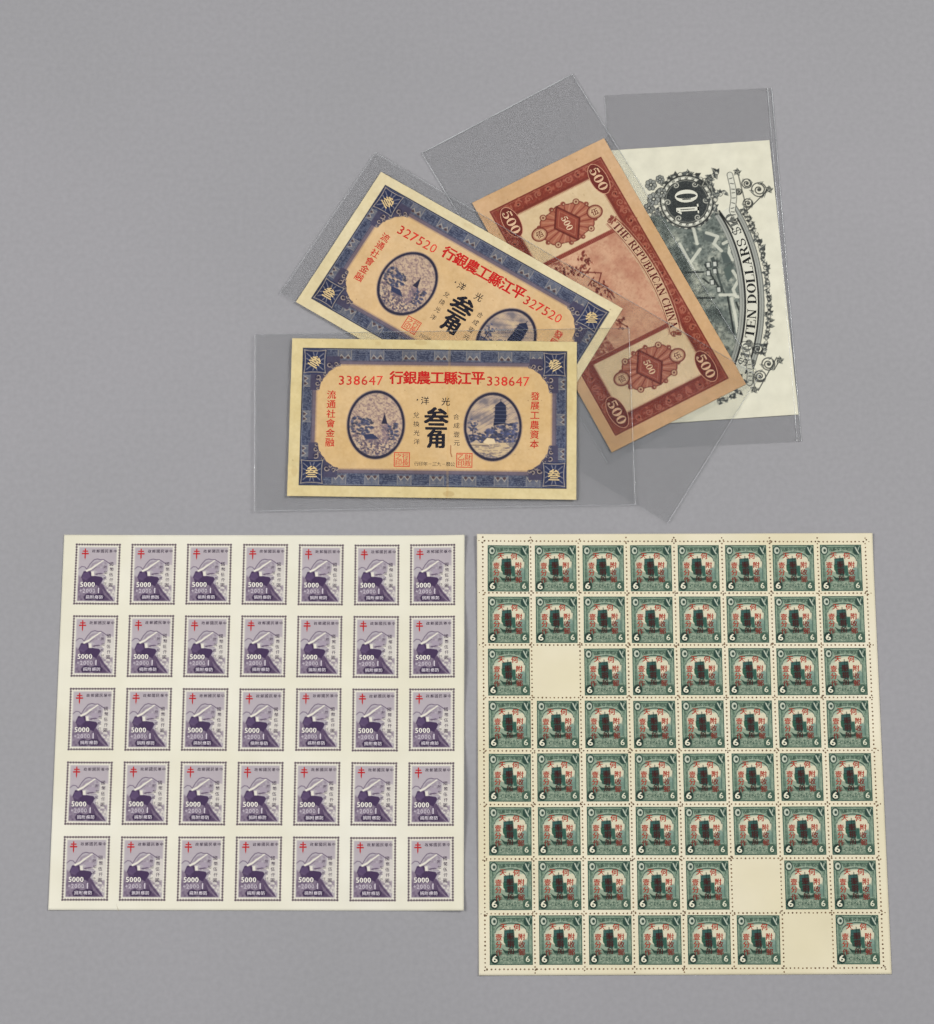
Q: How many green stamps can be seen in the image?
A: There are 61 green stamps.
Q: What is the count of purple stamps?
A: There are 35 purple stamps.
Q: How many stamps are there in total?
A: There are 96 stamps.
